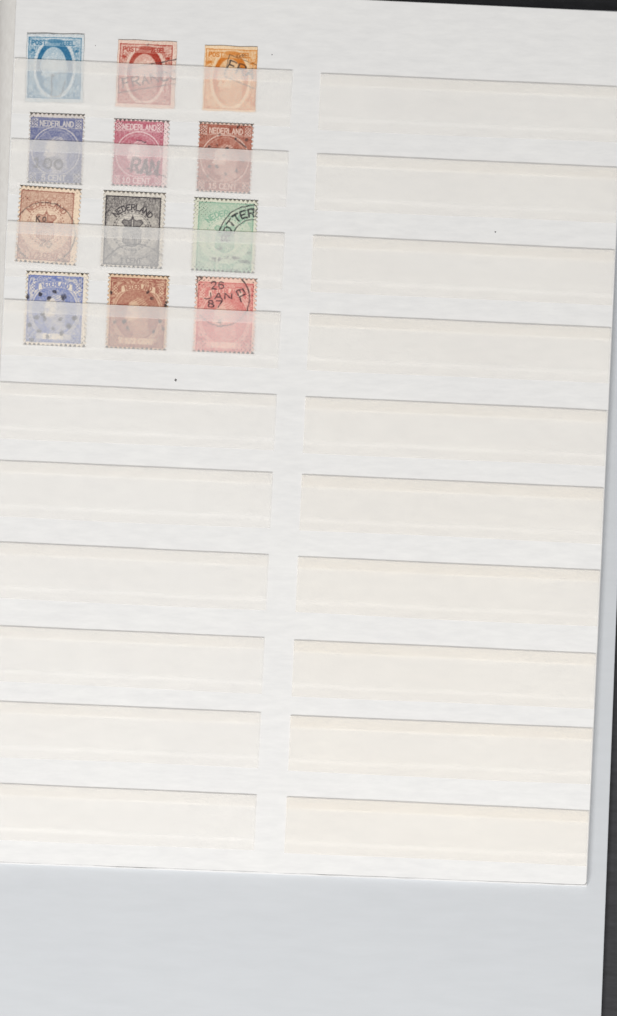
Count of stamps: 12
